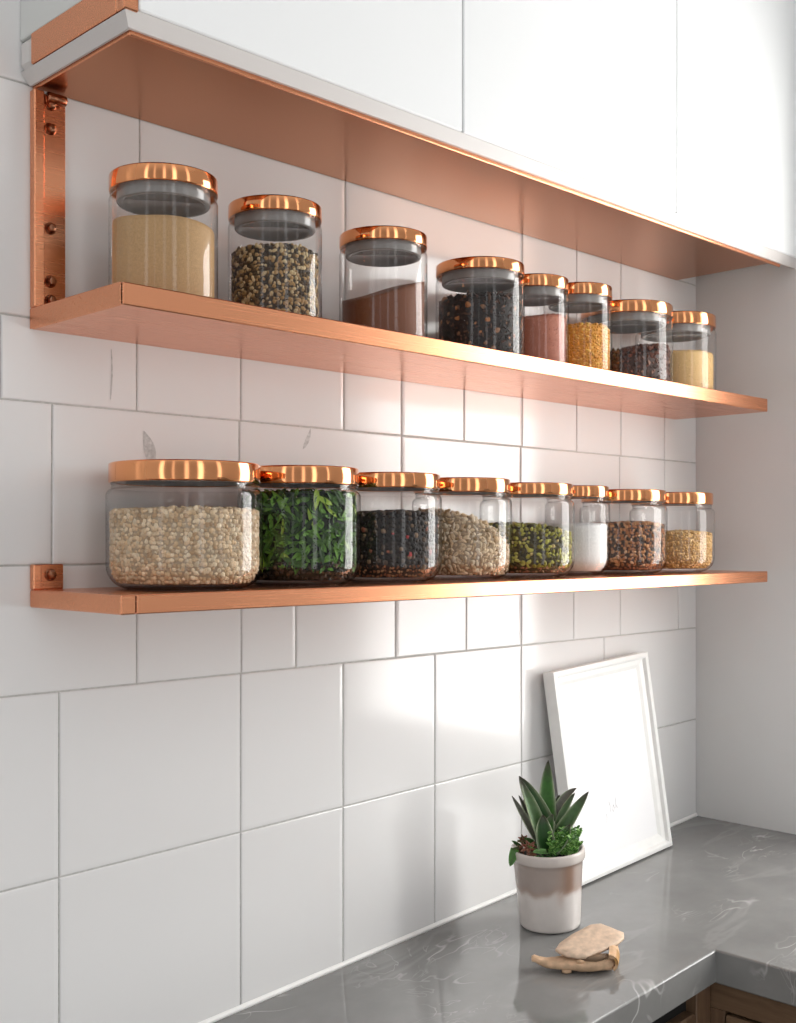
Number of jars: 16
